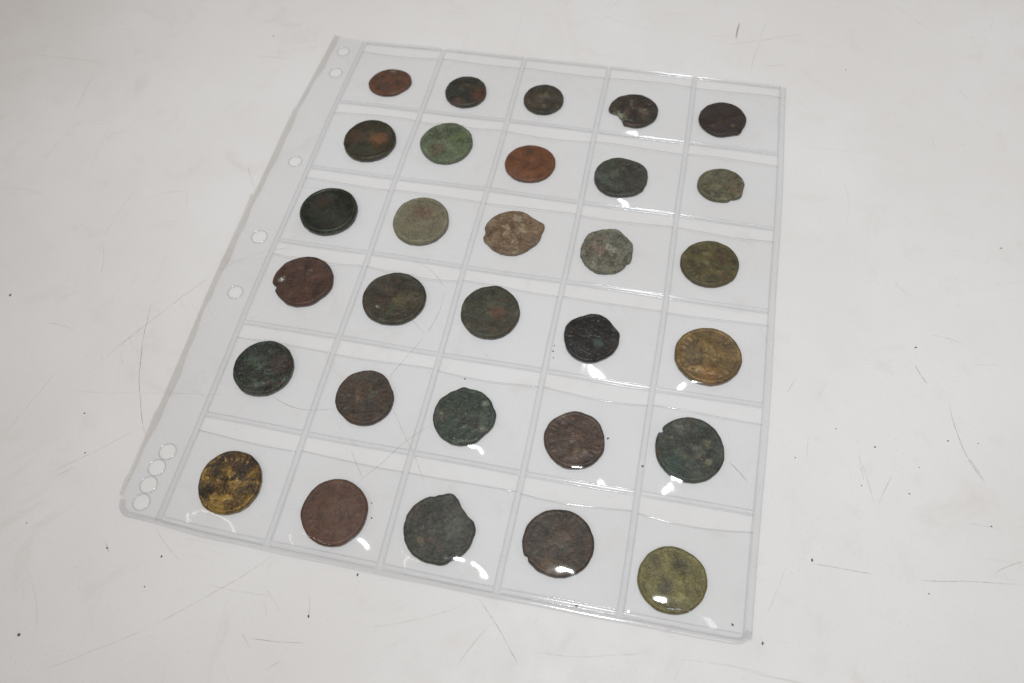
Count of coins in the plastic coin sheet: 30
